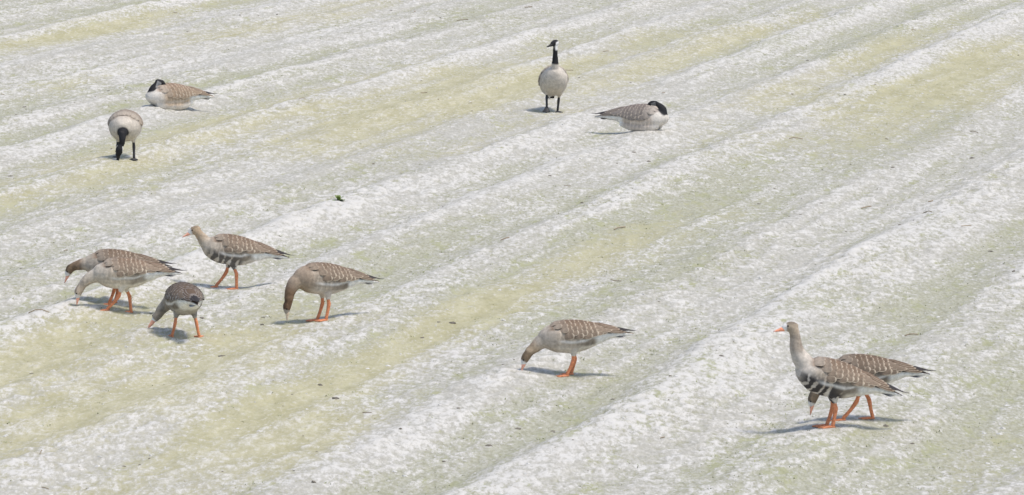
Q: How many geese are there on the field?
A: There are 12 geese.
